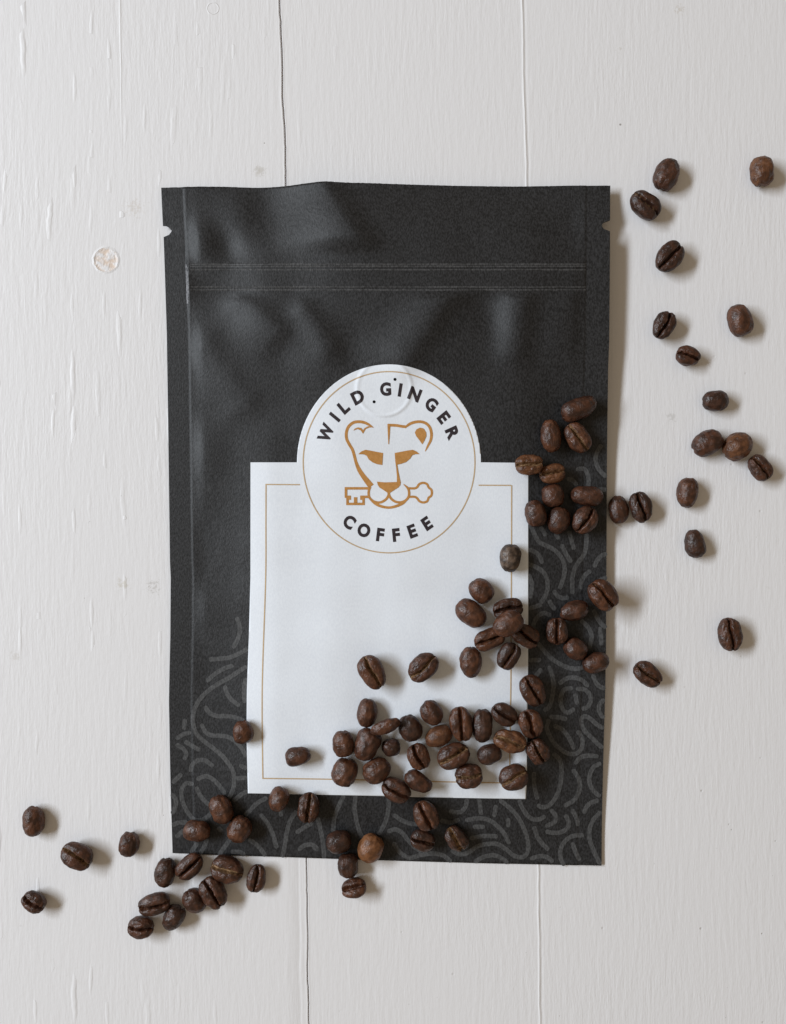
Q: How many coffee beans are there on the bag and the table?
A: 94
